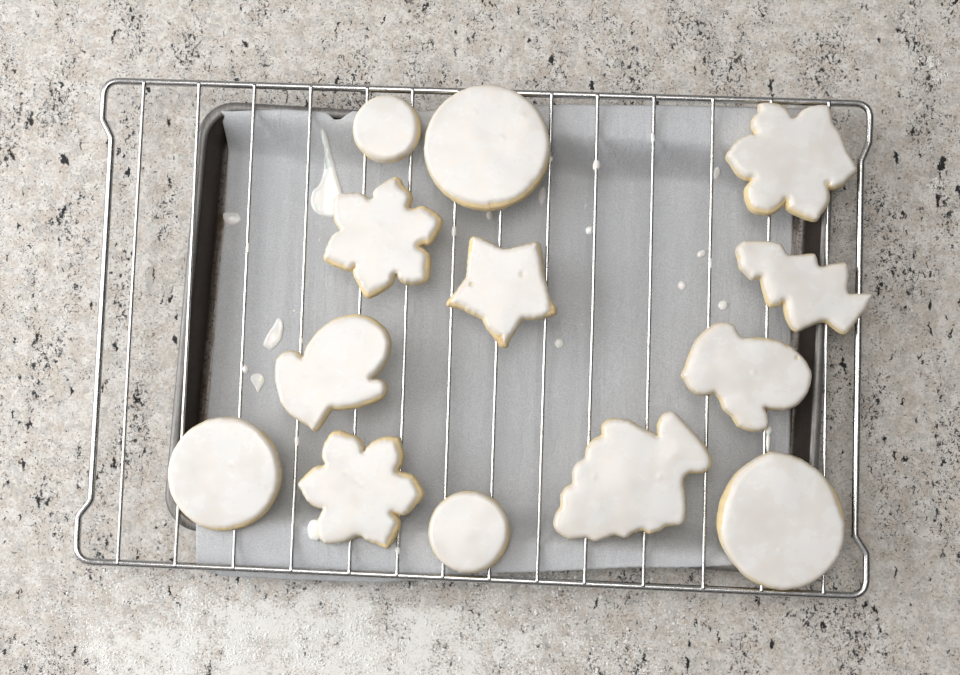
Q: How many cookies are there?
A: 13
